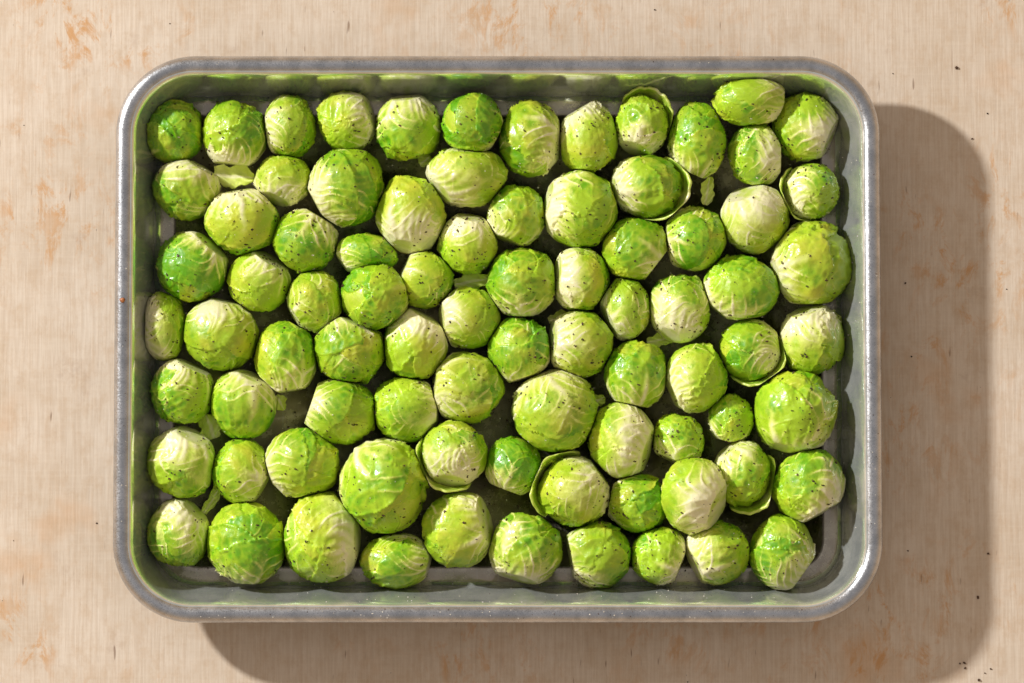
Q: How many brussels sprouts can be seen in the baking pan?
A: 83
